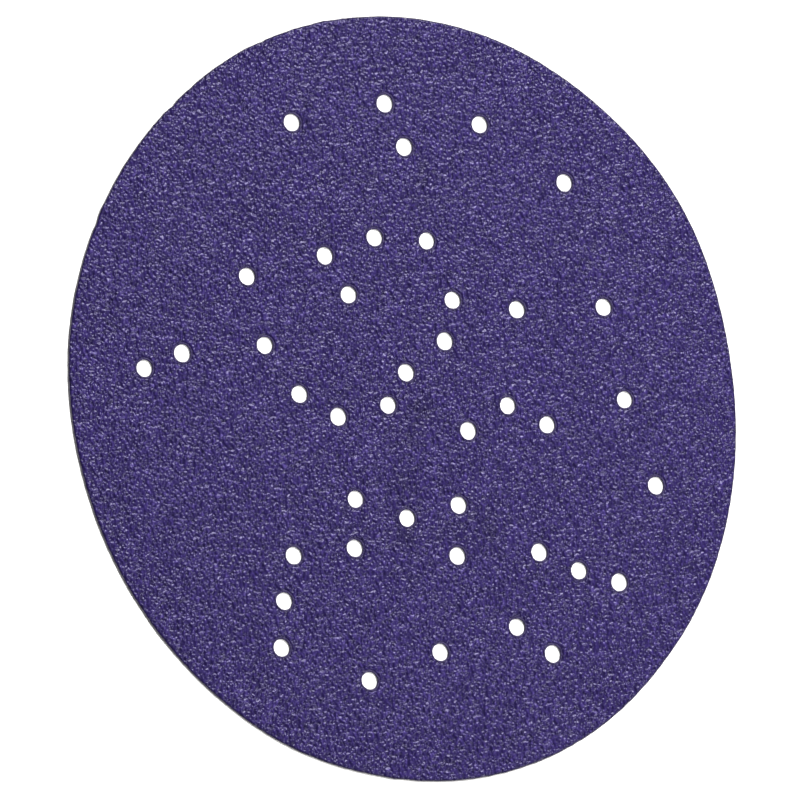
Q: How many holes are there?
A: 41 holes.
